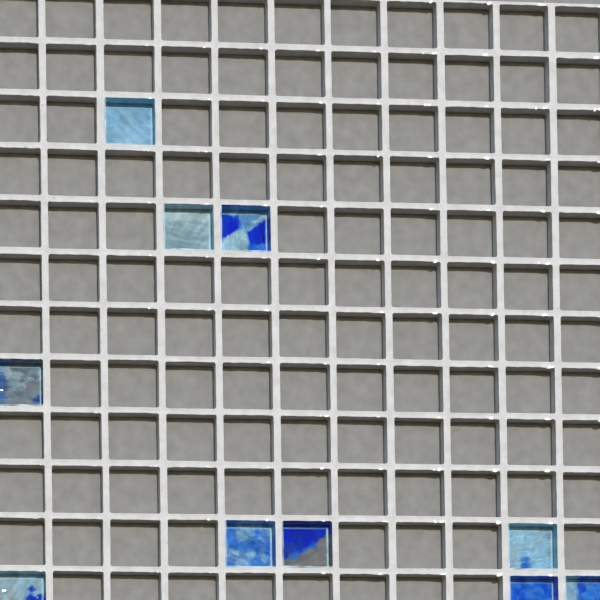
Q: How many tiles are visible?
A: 10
